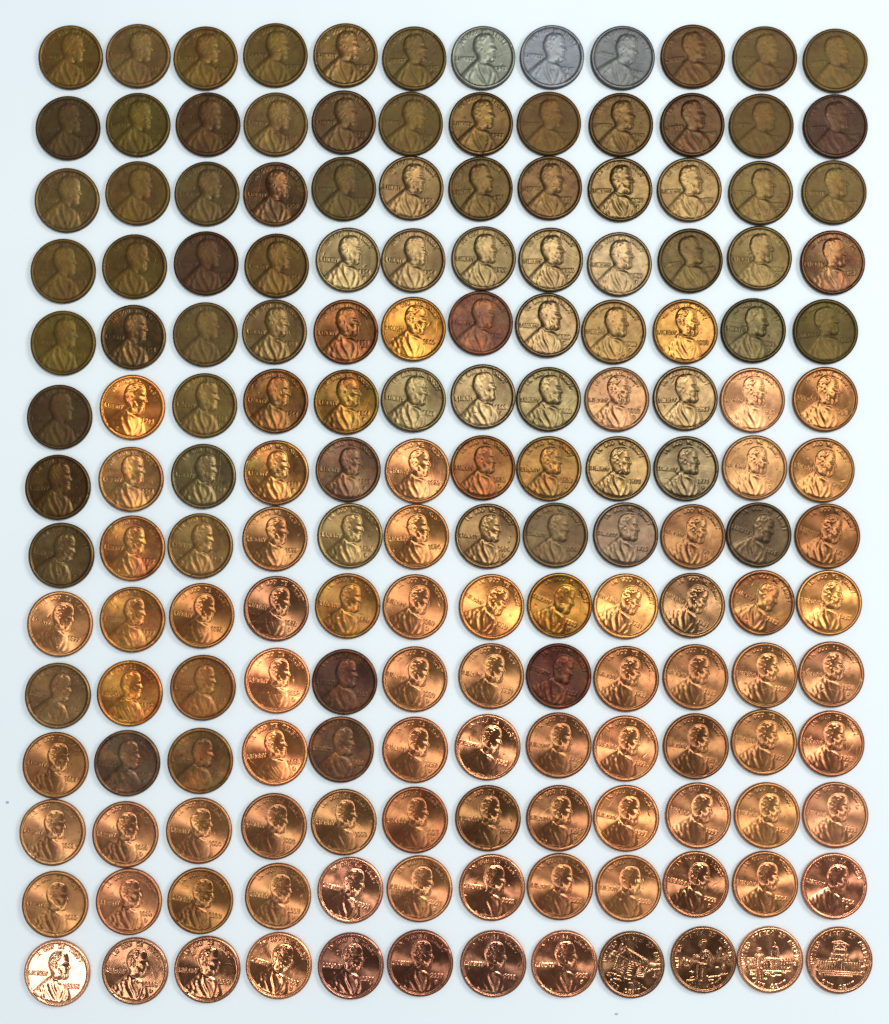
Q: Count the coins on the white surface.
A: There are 168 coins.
